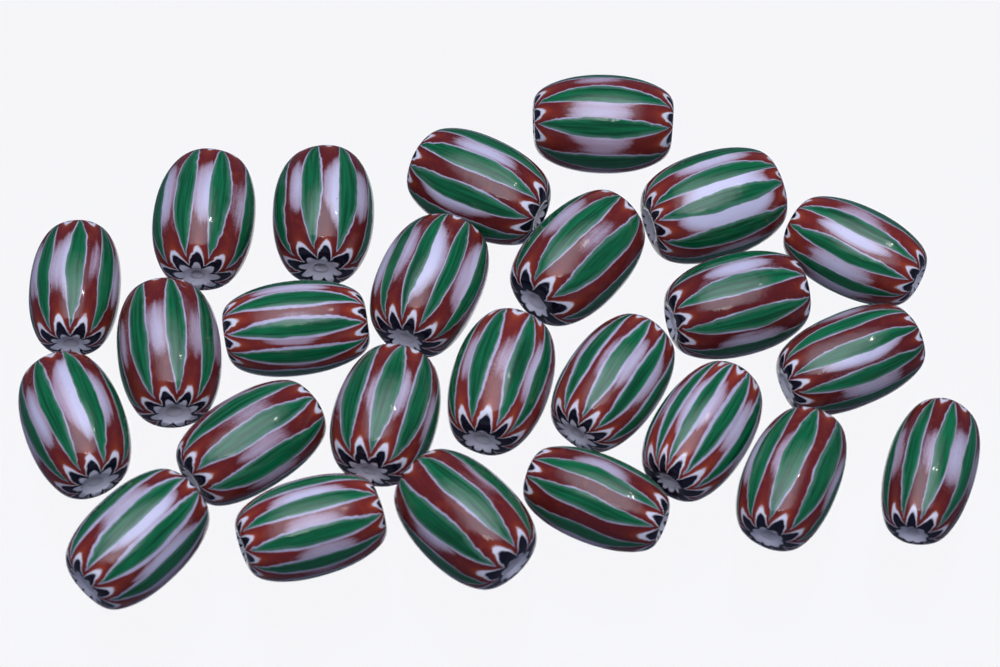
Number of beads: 25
